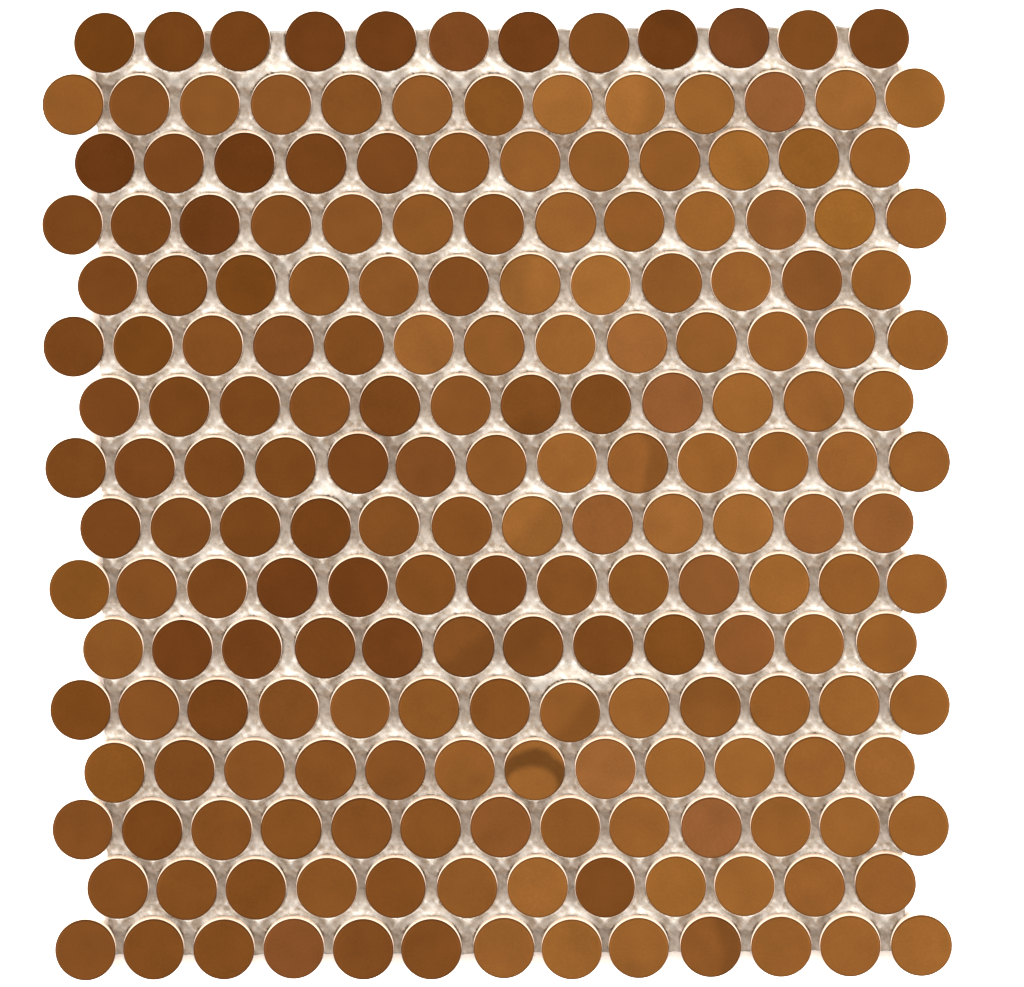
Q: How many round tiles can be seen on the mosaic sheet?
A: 200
